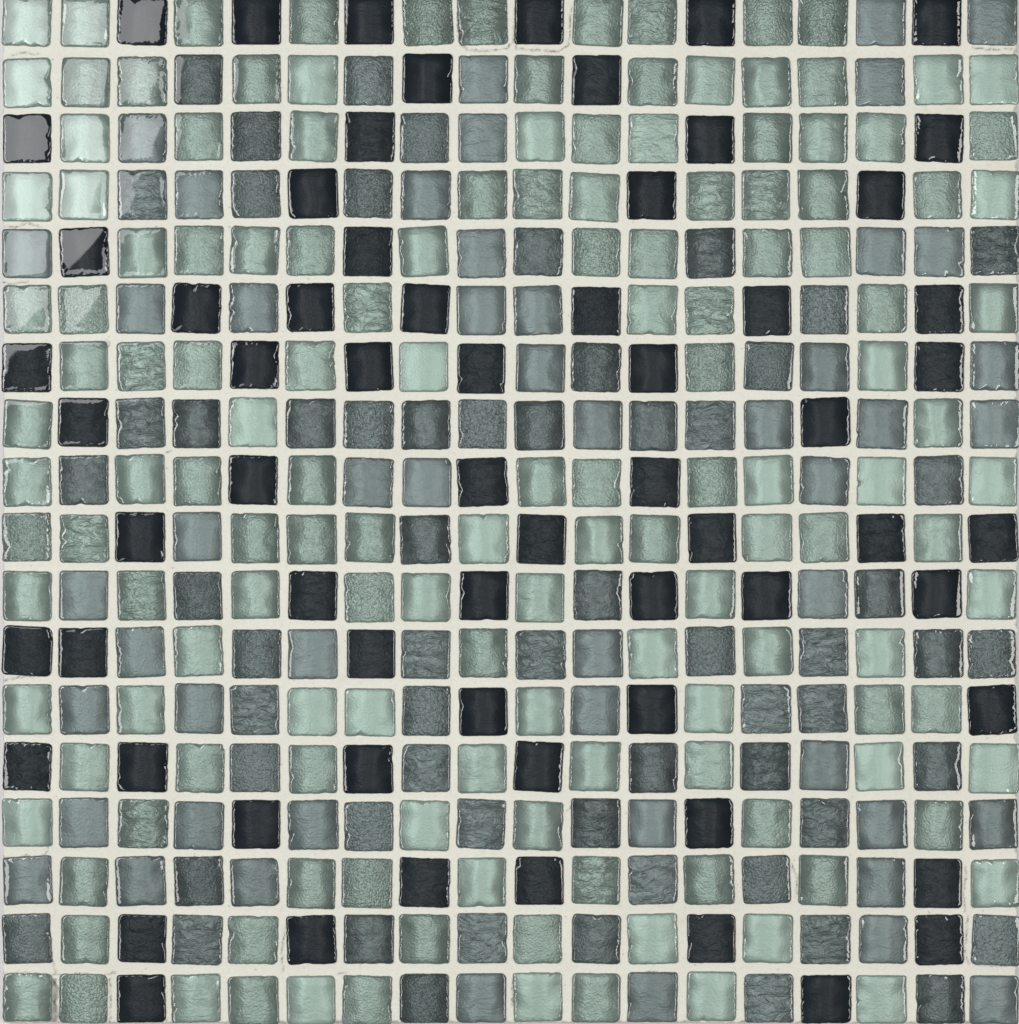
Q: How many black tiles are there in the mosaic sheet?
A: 65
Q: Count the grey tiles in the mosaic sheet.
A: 111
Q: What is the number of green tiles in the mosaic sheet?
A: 148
